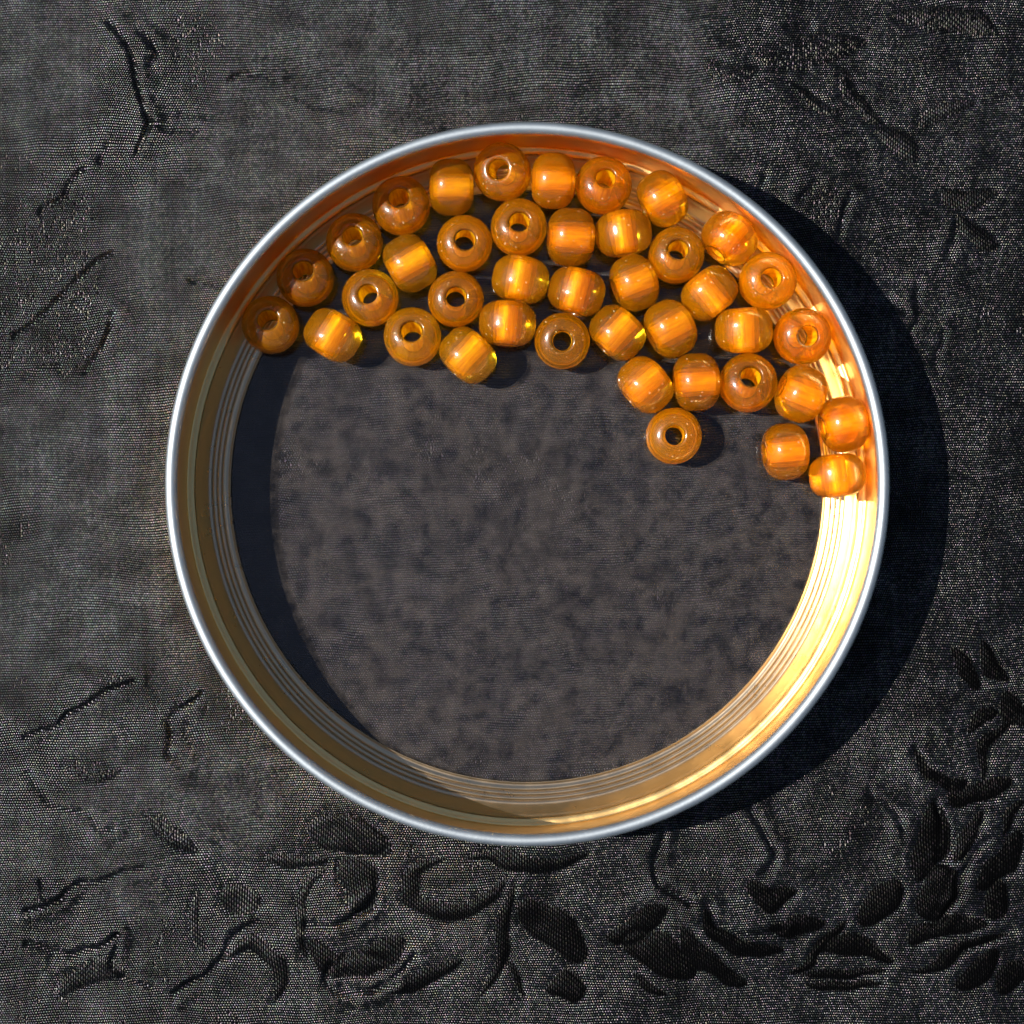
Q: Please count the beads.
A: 40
